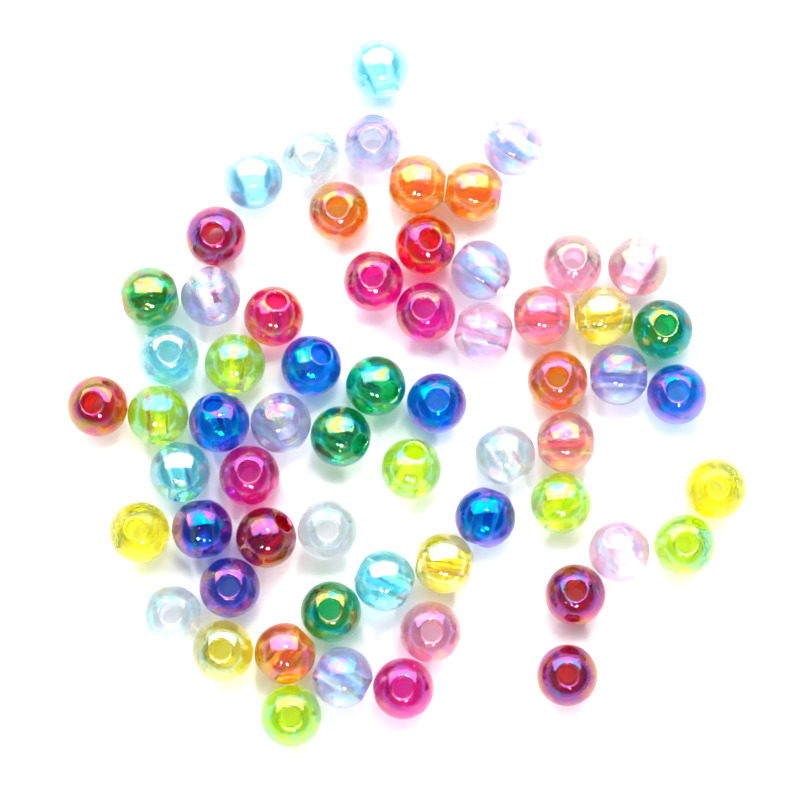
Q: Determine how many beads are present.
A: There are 62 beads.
